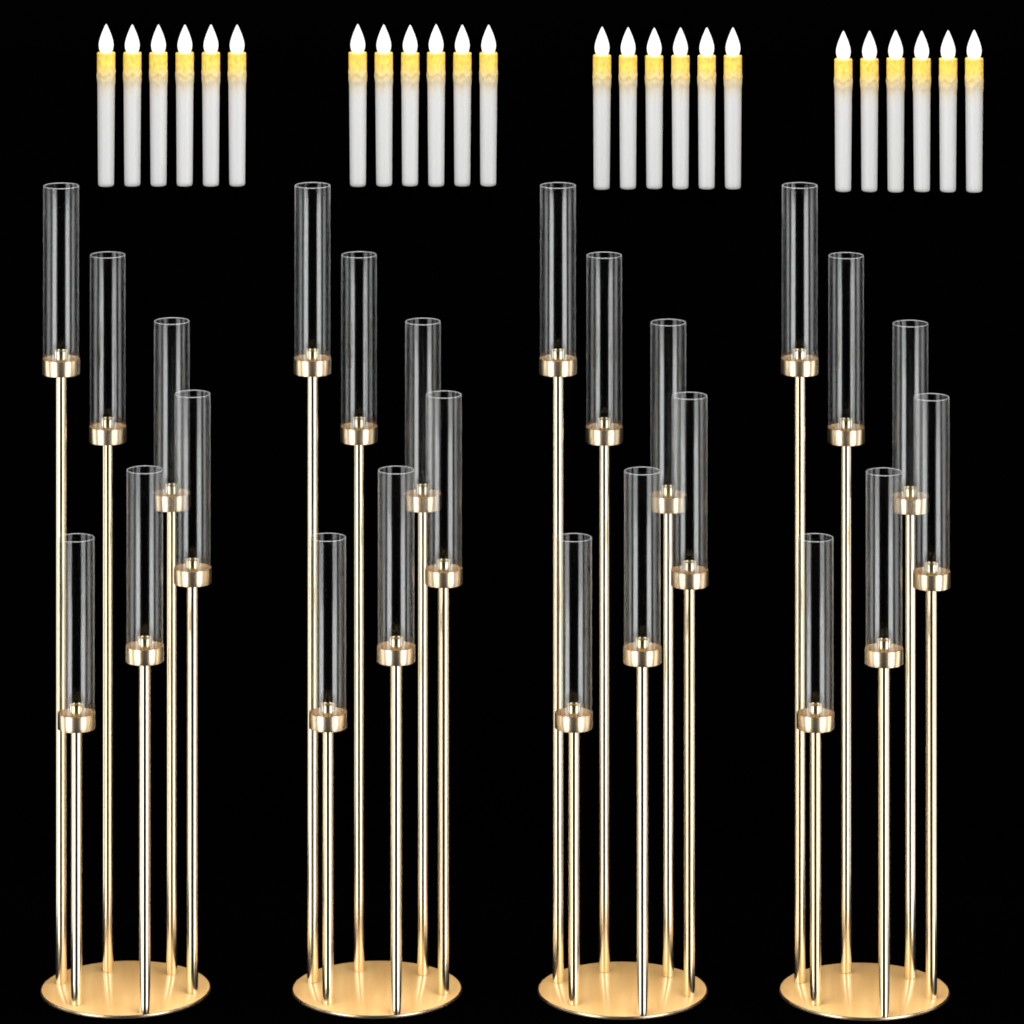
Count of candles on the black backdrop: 24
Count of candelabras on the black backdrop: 4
